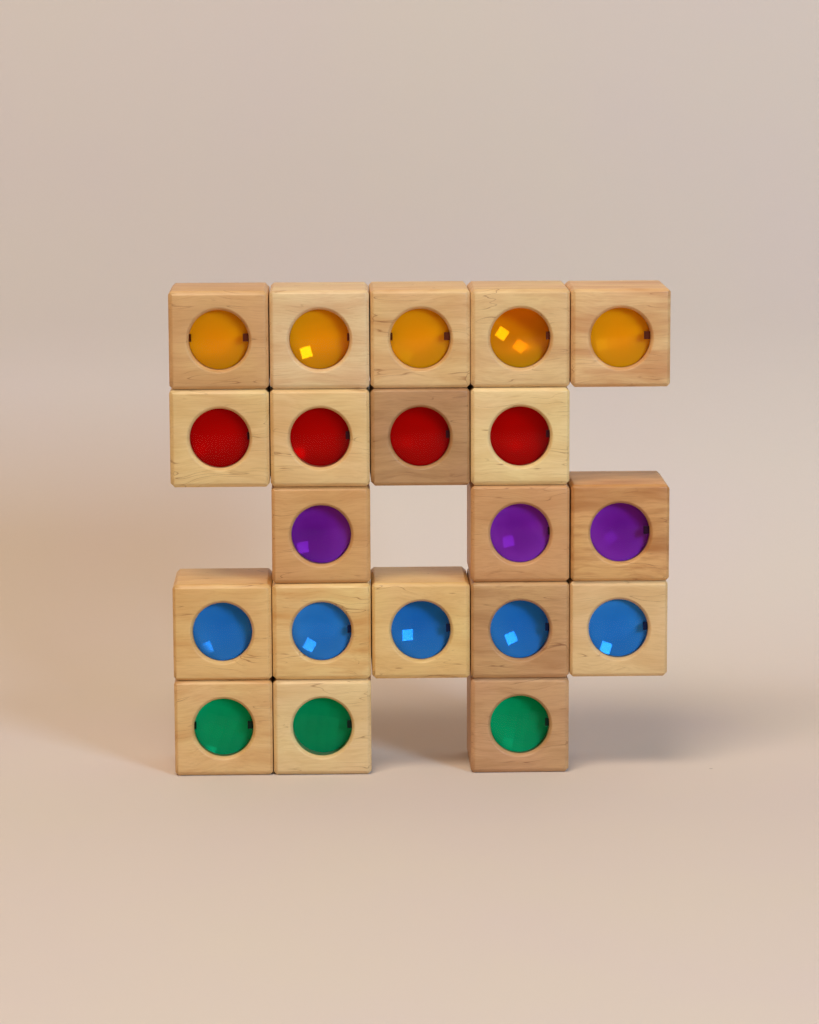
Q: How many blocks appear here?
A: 20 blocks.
